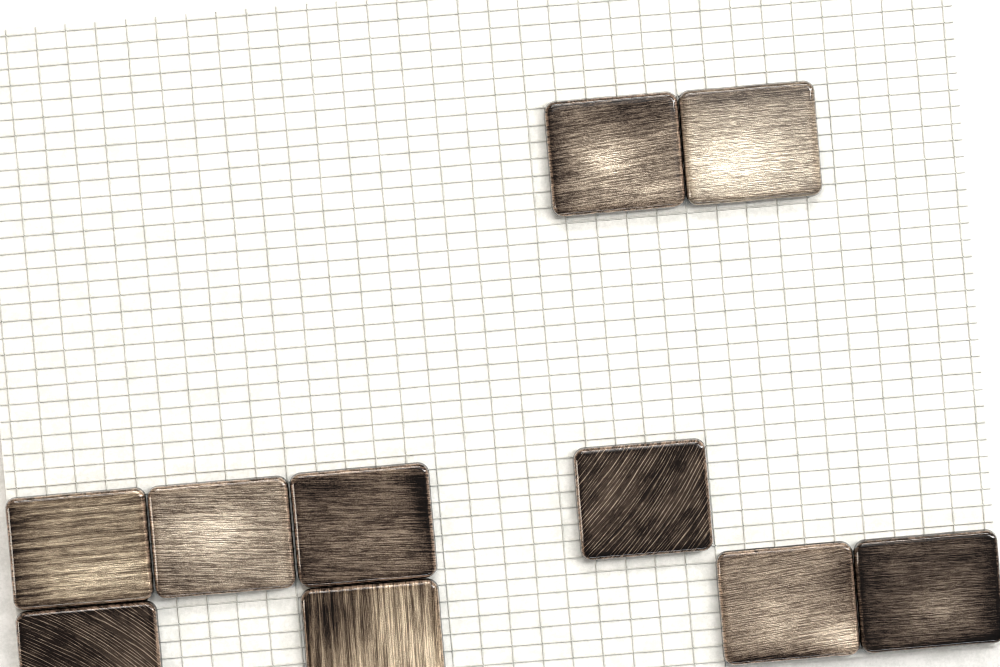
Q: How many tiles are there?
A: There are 10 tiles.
